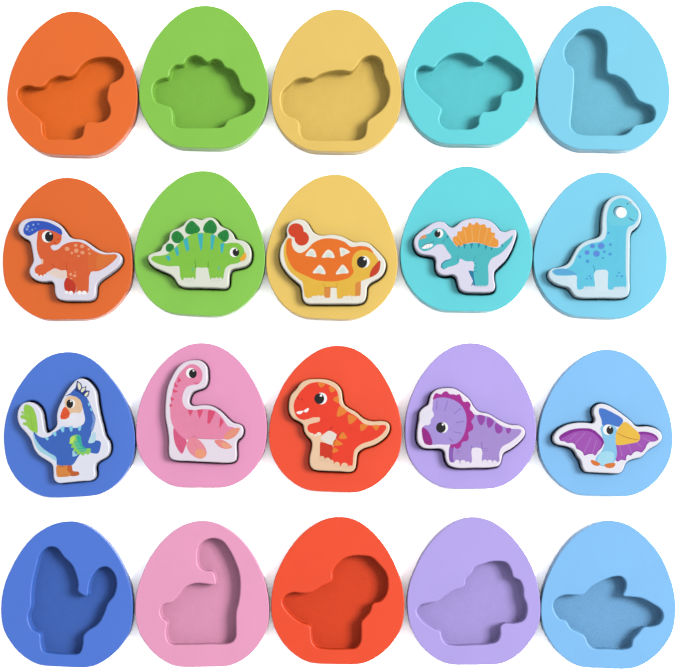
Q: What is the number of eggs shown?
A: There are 20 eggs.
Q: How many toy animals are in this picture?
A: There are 10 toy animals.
